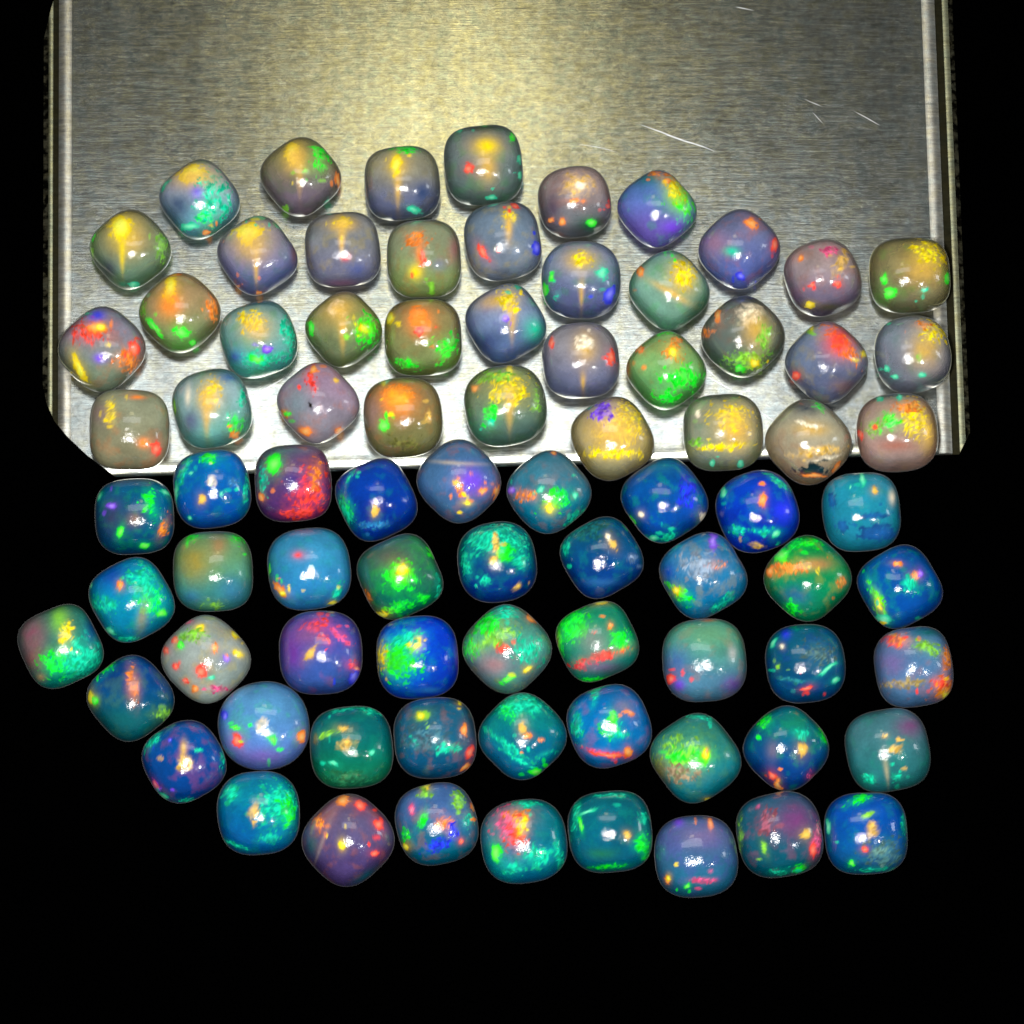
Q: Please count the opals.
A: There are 81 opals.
